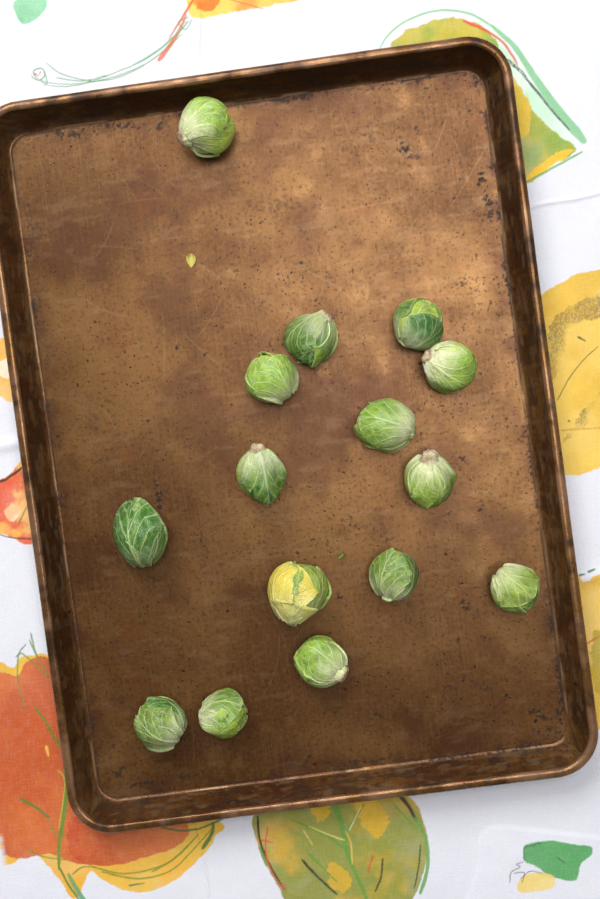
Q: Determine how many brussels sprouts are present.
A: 15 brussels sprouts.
